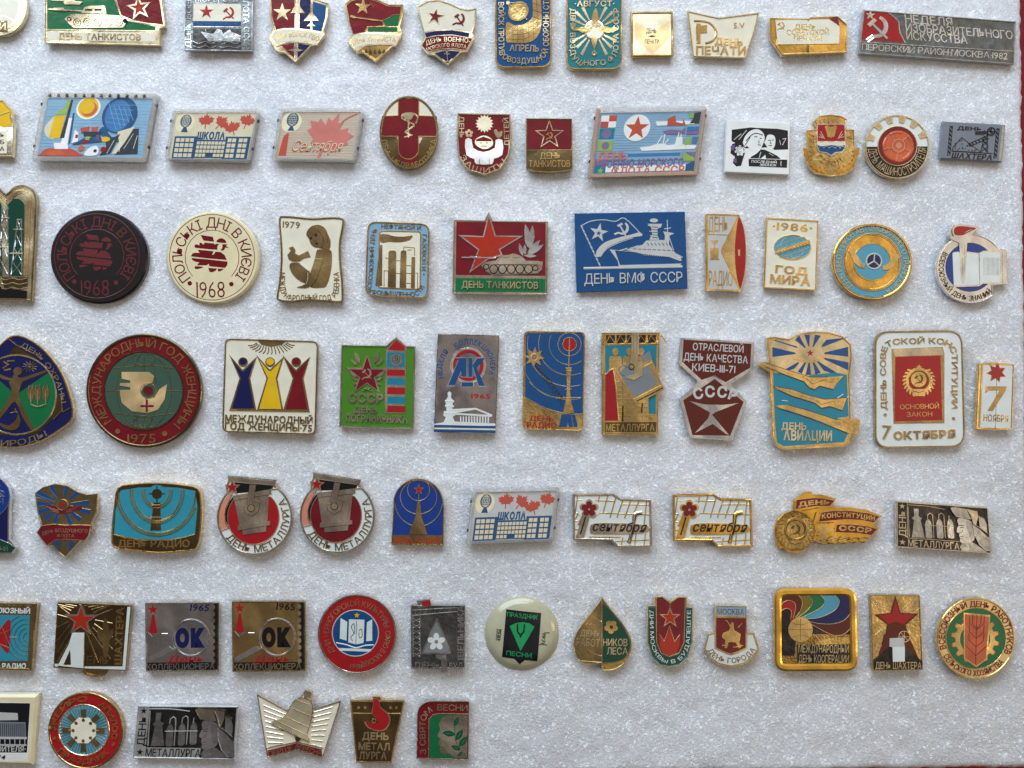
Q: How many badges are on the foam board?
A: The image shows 76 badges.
